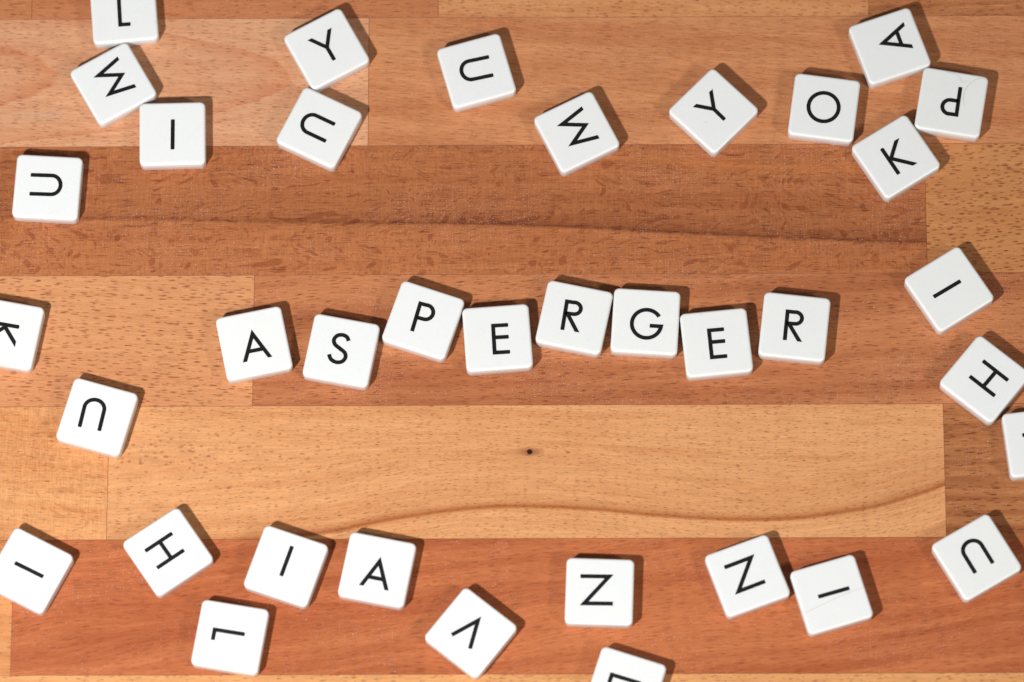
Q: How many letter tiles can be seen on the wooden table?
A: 37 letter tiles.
